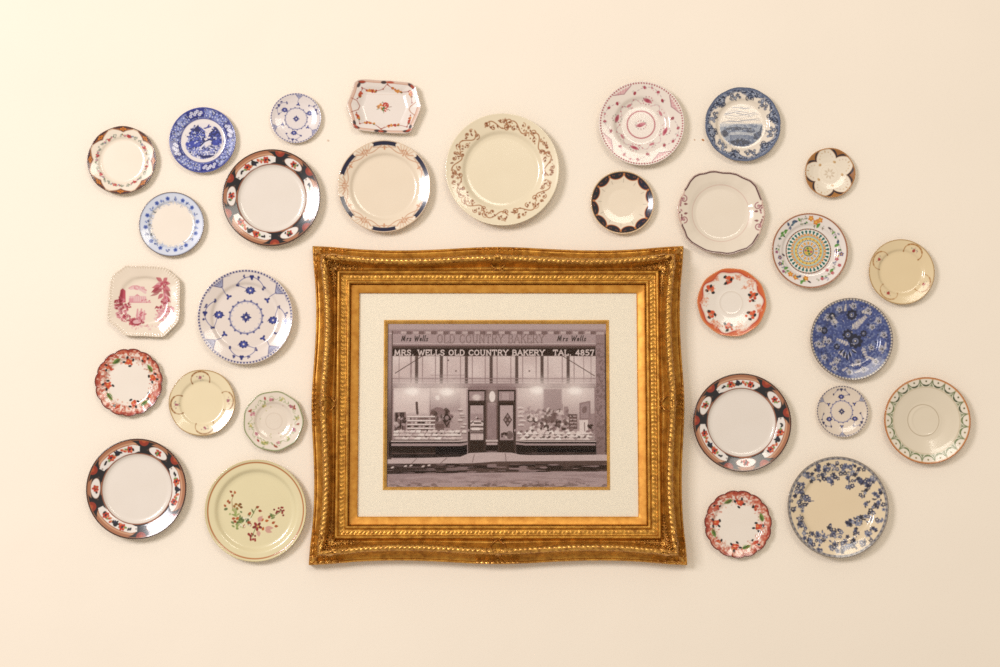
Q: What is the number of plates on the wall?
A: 29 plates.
